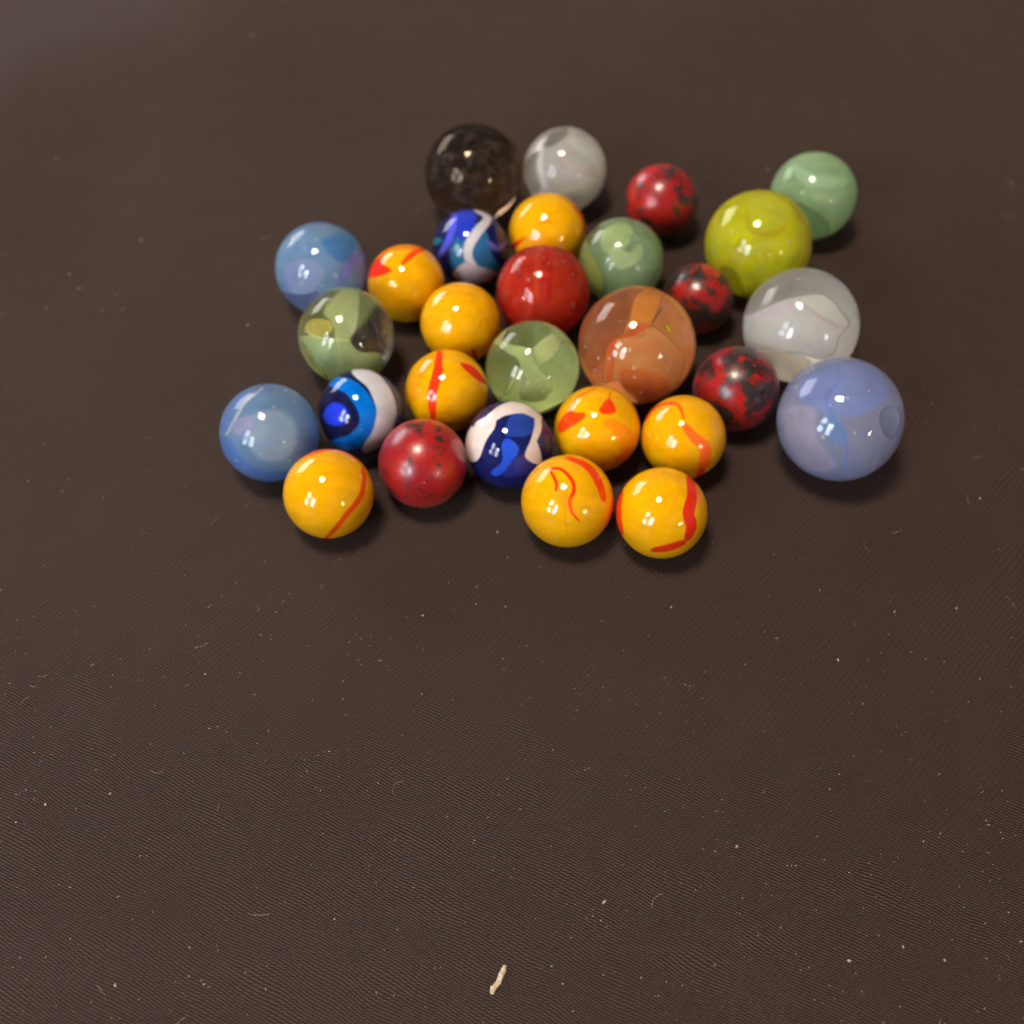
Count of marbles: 29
